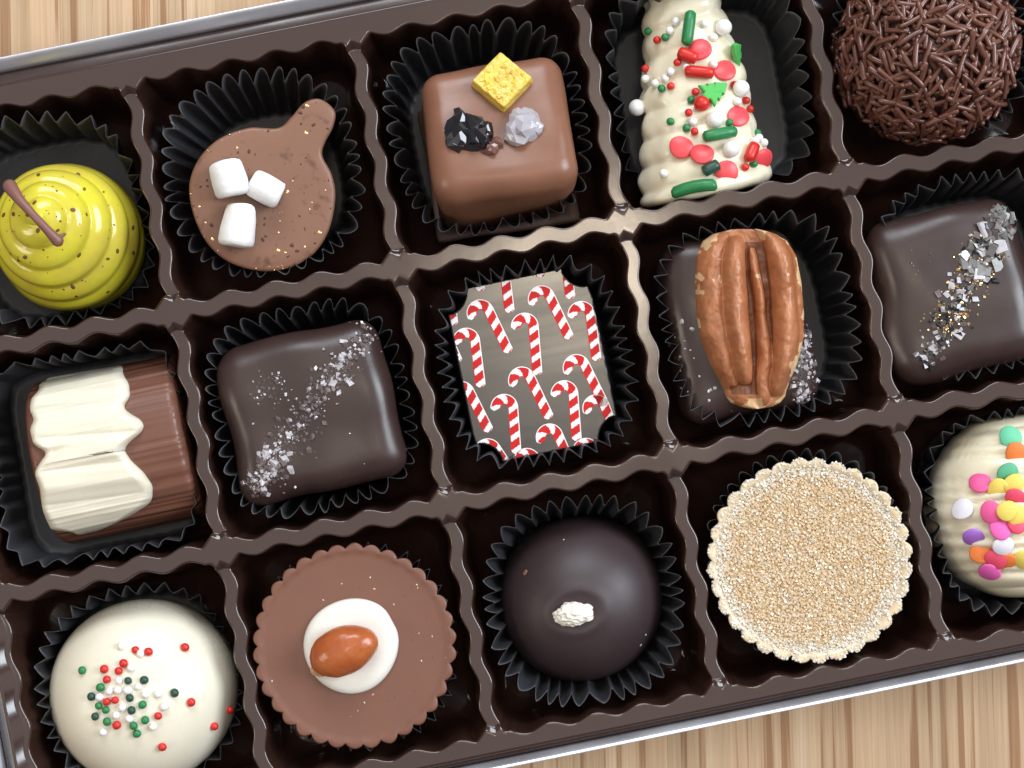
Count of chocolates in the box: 15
